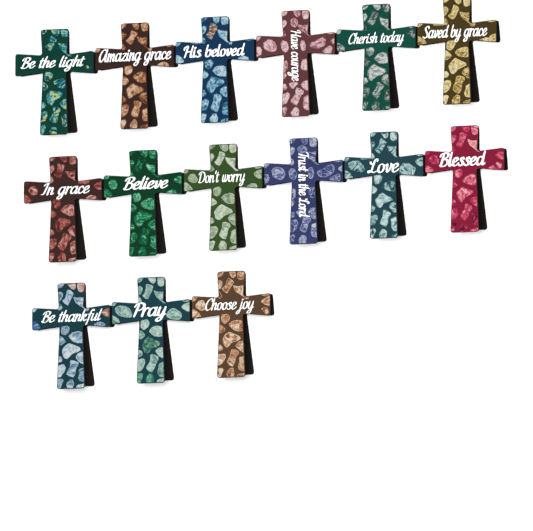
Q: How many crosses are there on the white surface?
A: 15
